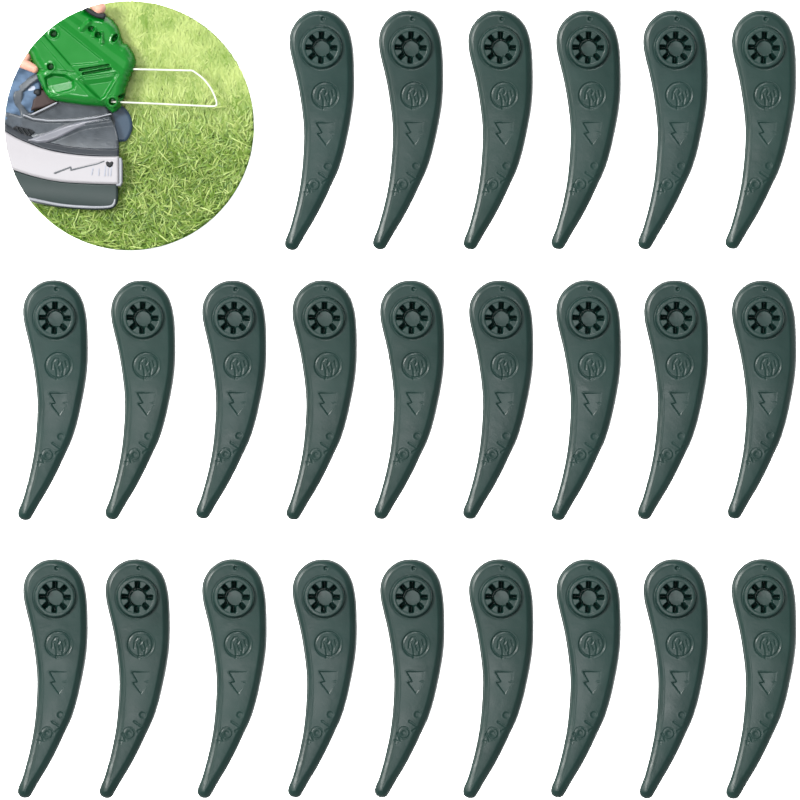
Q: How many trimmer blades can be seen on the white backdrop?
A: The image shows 24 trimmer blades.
